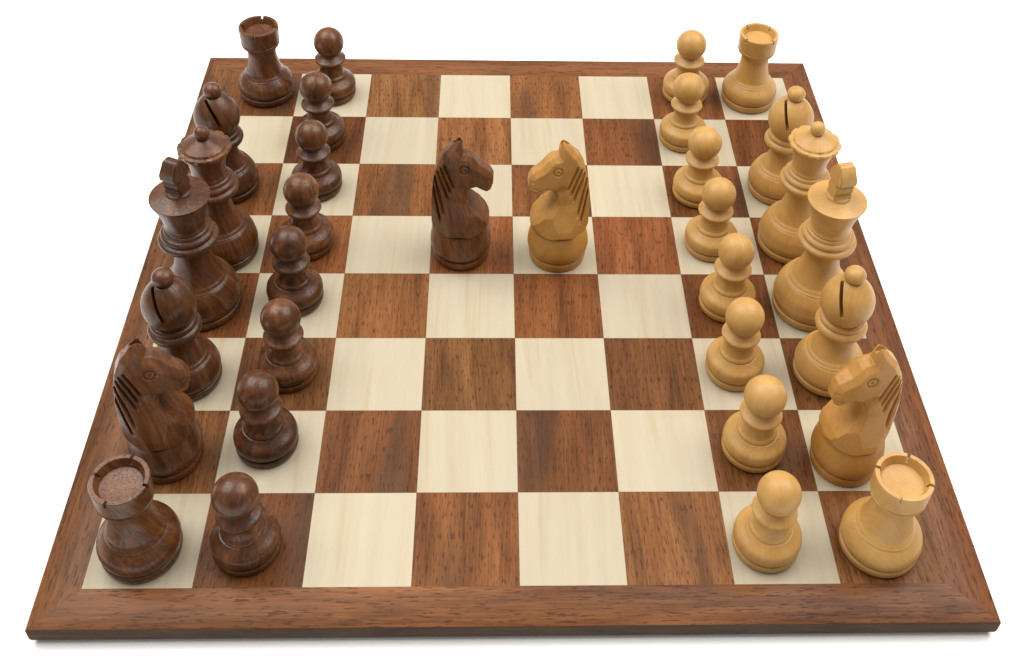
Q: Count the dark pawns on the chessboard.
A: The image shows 8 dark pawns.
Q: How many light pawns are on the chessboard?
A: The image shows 8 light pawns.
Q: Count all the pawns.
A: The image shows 16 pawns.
